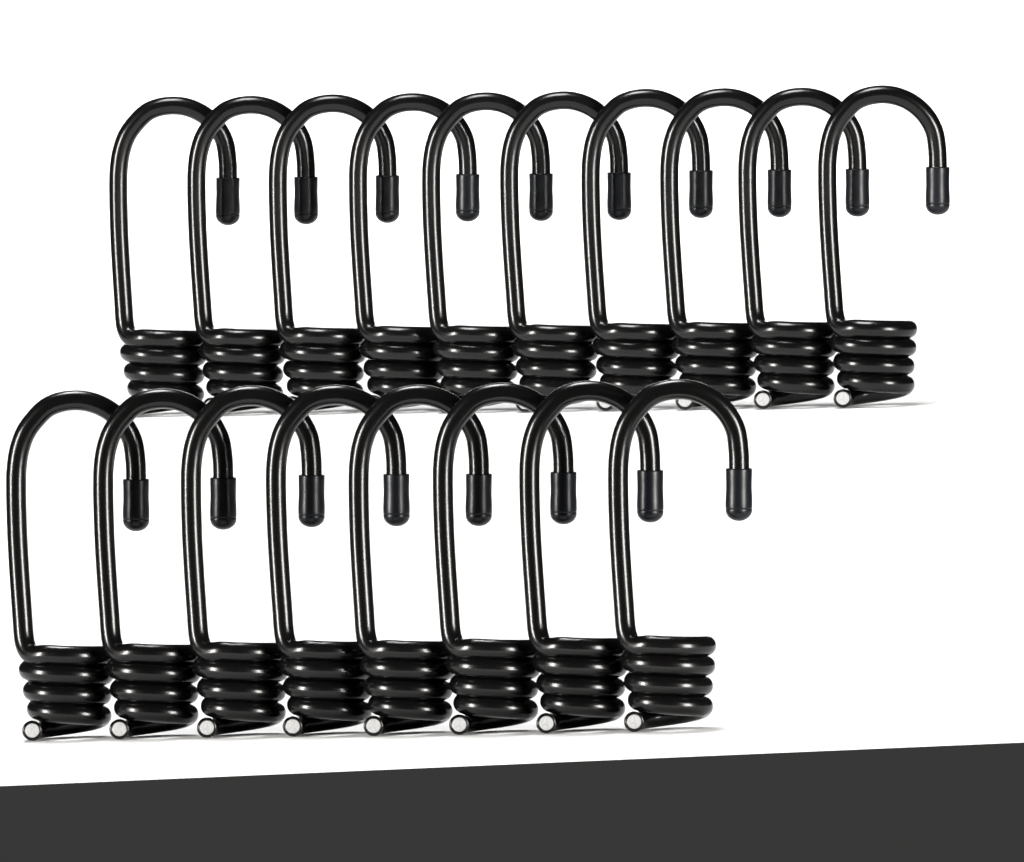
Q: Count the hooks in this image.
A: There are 18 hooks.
